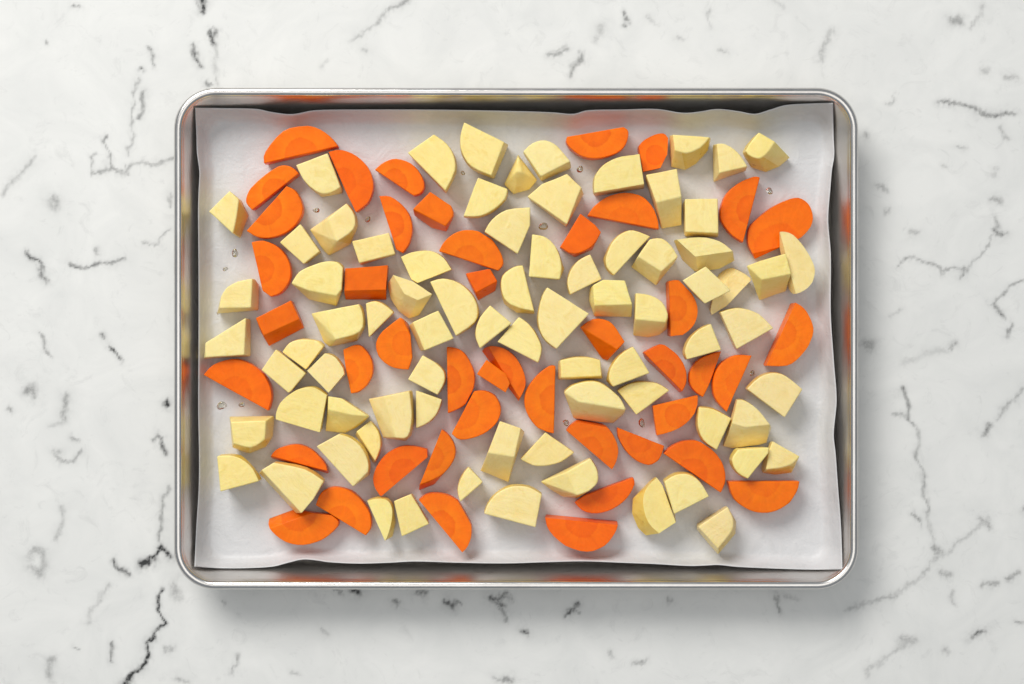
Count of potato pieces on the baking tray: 76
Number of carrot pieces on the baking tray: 45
